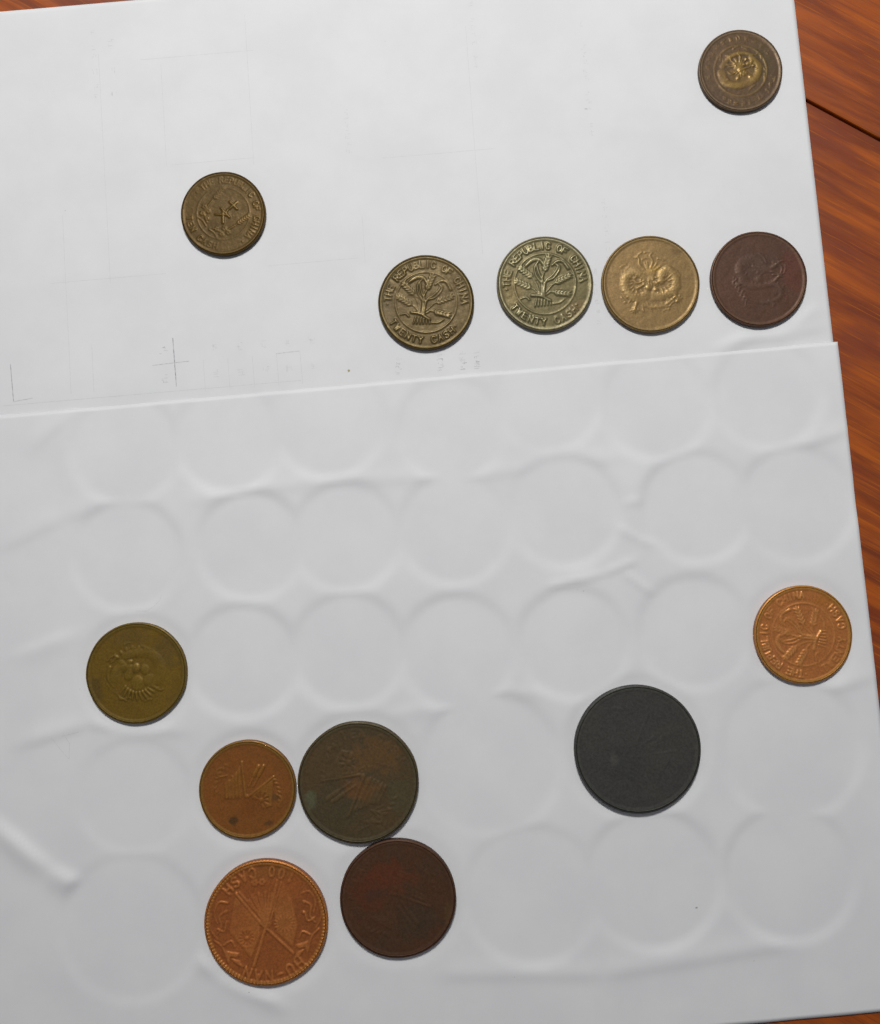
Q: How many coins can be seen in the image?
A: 13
